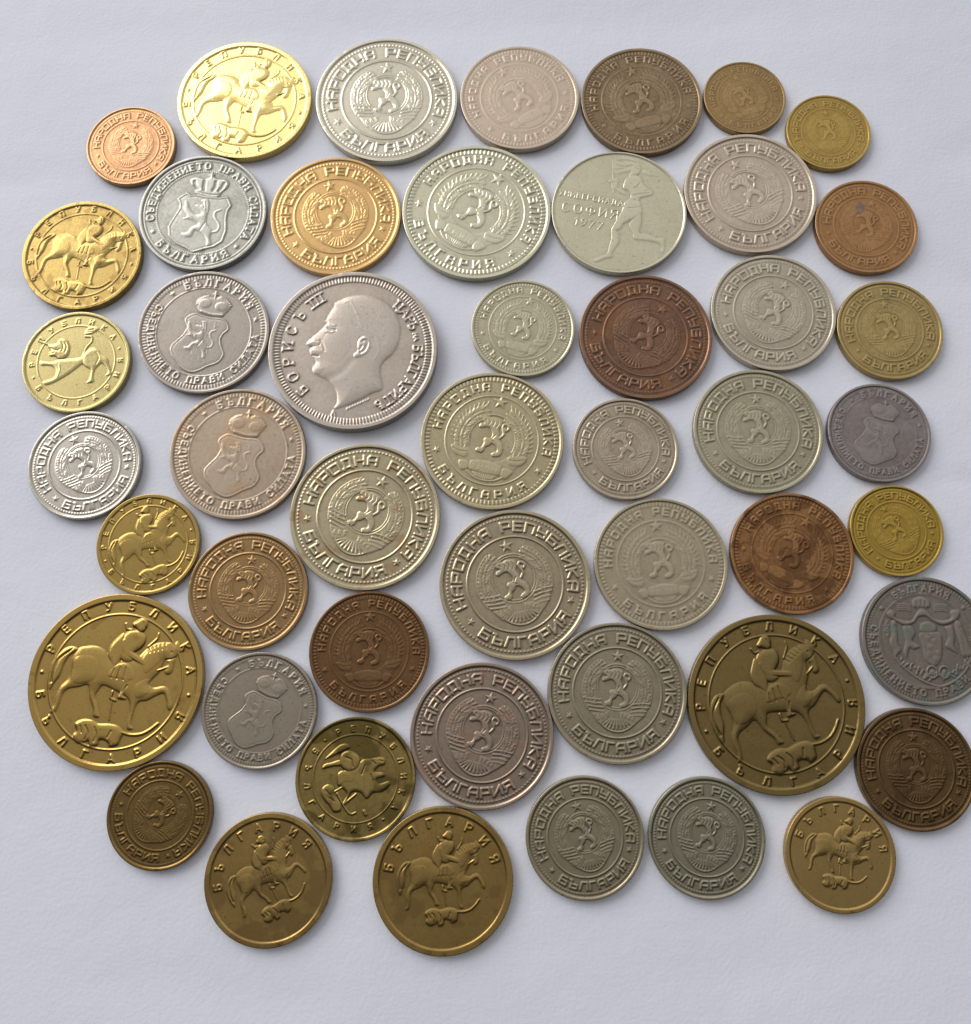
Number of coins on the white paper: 49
